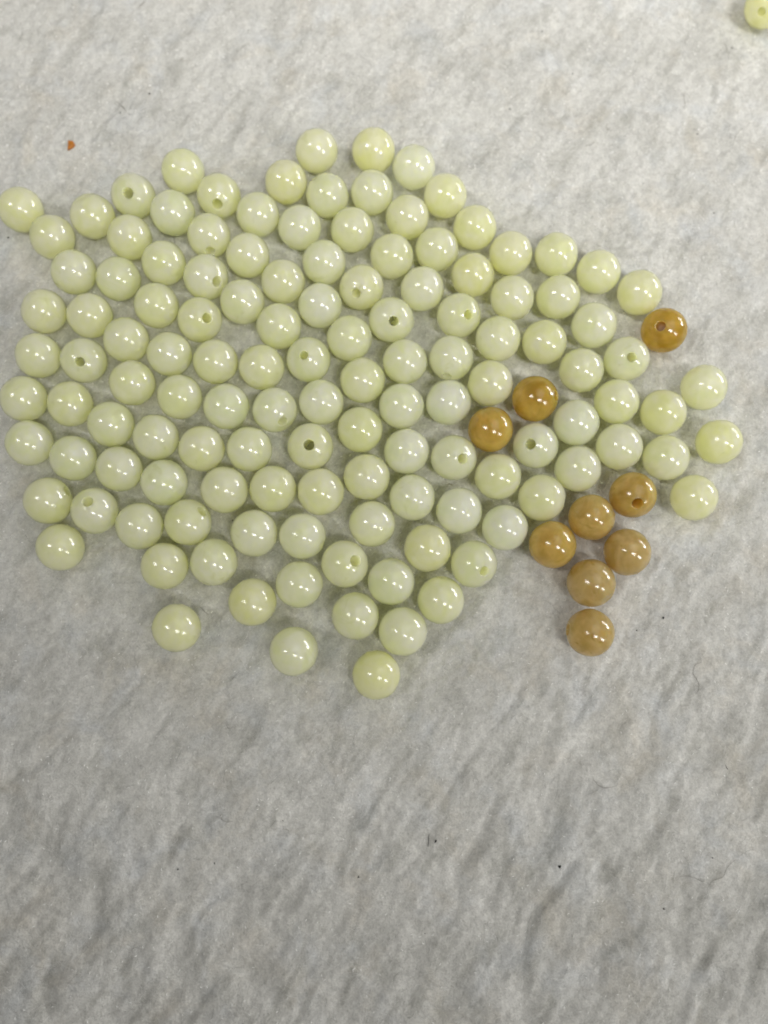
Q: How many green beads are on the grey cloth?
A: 128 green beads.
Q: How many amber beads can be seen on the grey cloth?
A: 9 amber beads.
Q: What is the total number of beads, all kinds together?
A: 137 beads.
